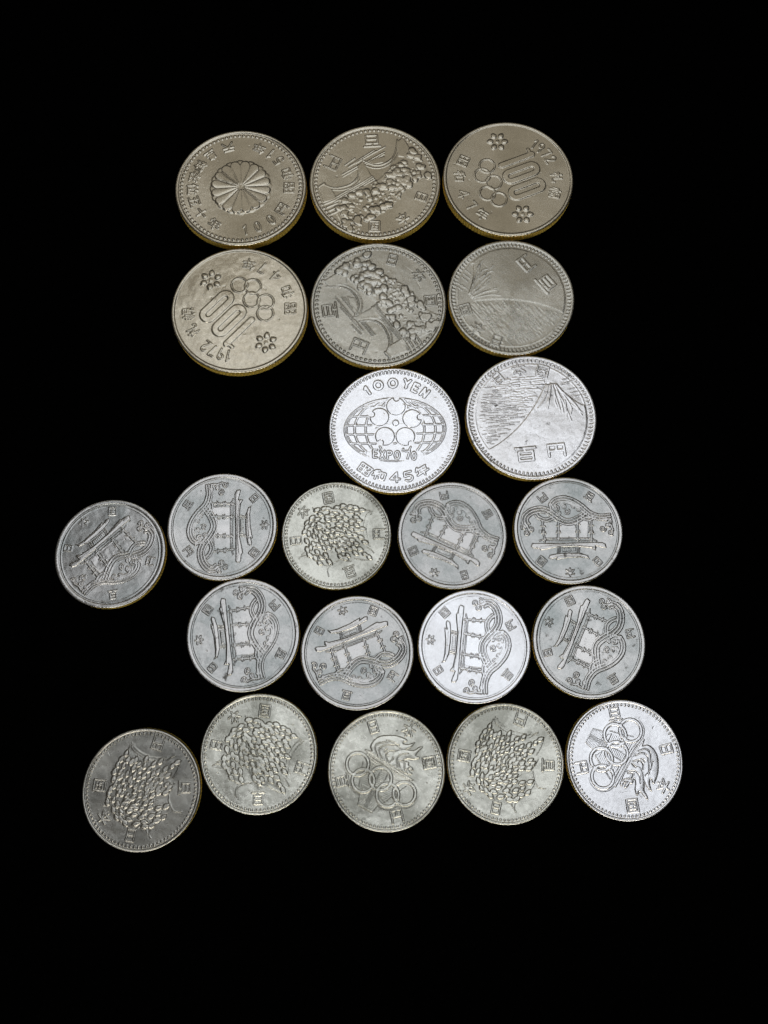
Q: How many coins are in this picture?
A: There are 22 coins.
